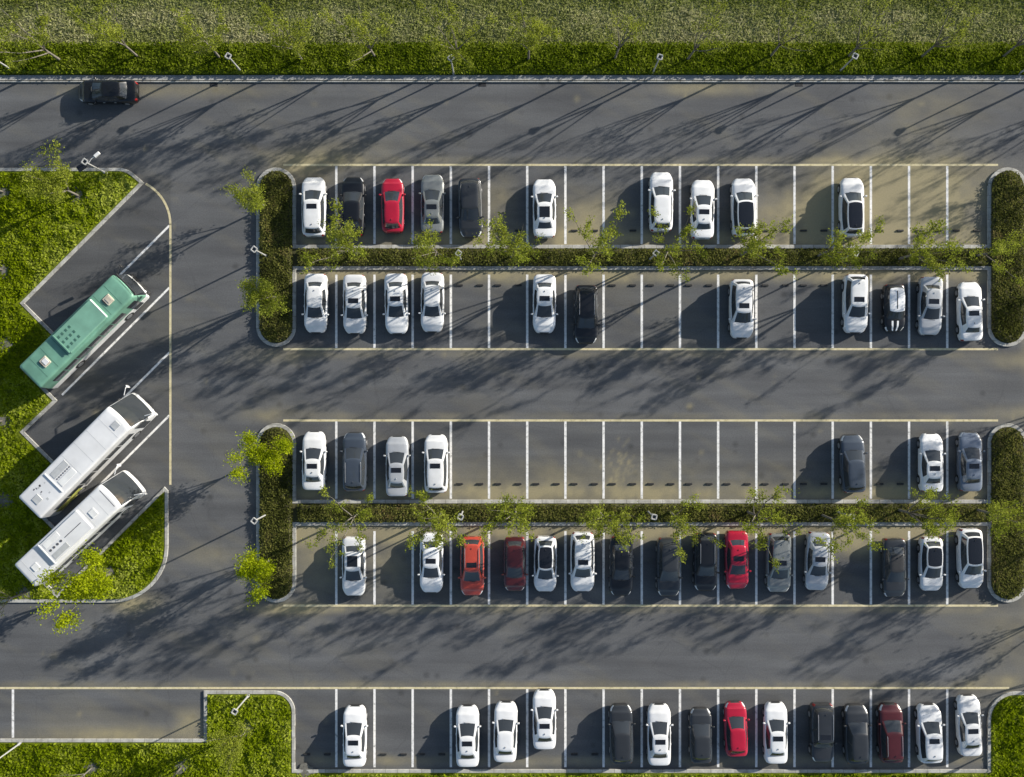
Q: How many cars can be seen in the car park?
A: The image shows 58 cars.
